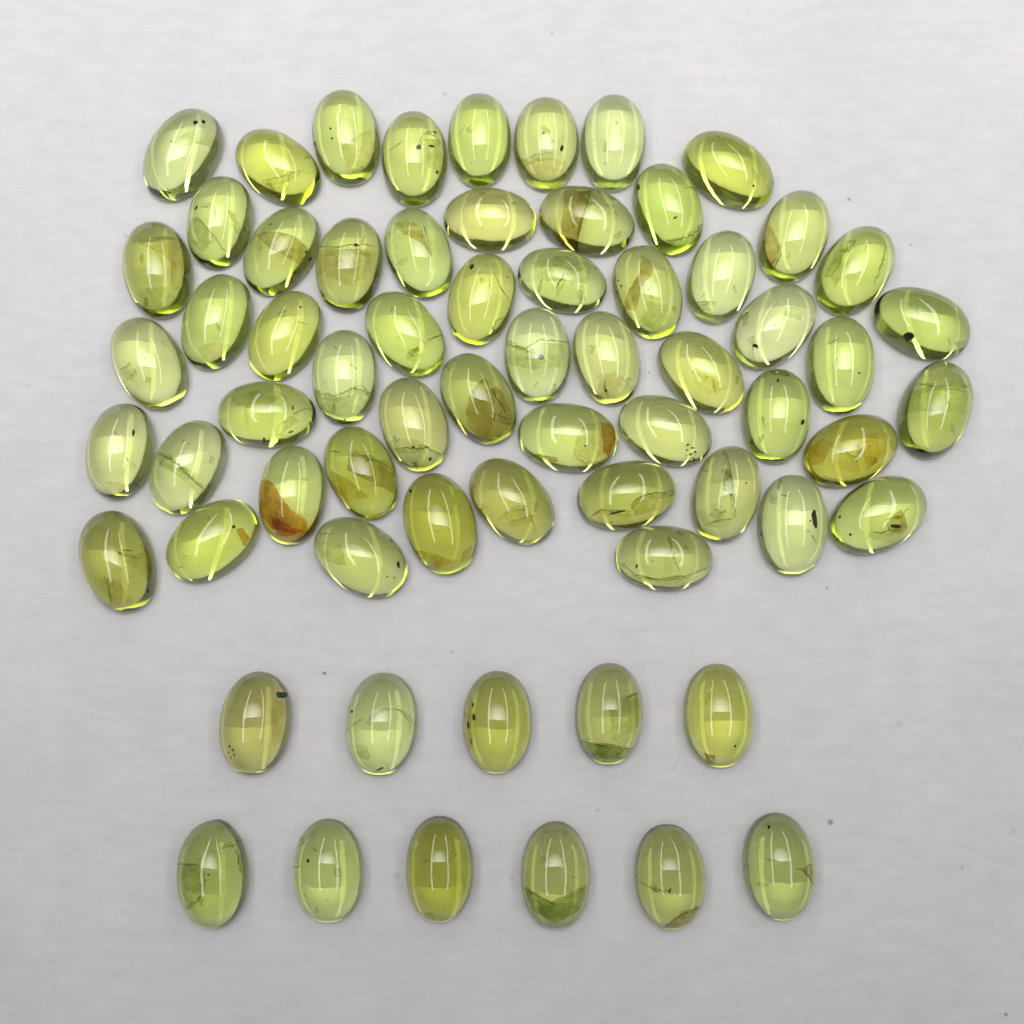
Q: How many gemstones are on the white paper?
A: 66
